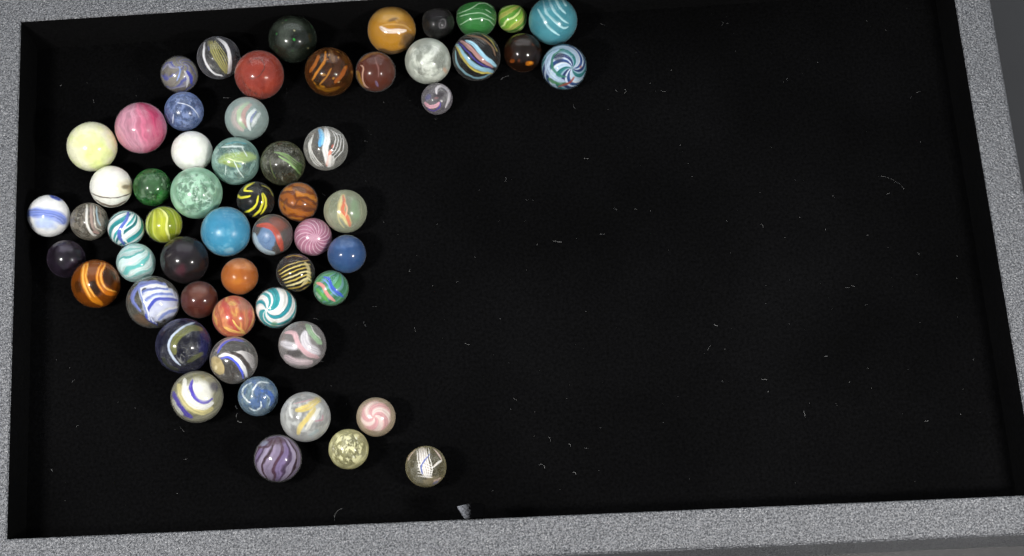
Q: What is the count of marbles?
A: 59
